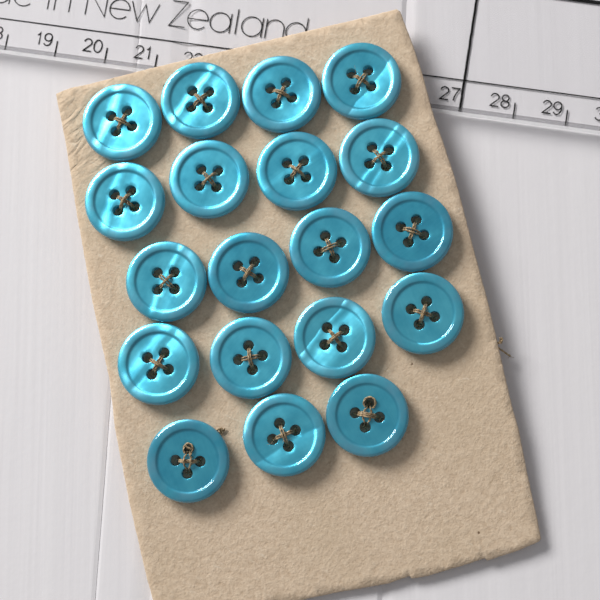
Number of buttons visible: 19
